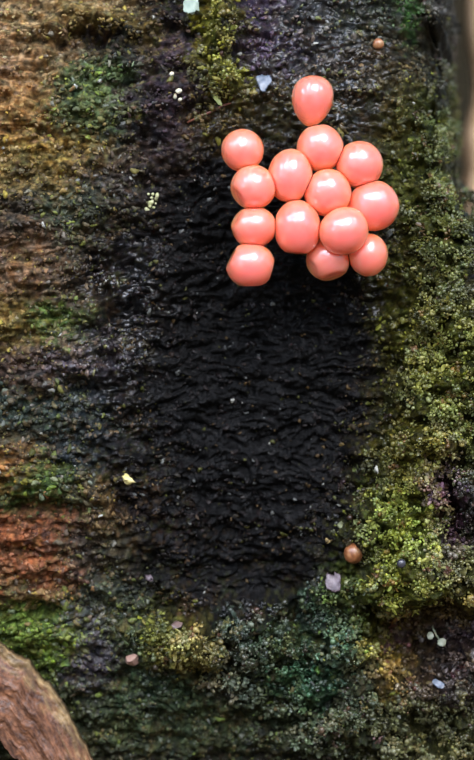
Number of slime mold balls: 14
